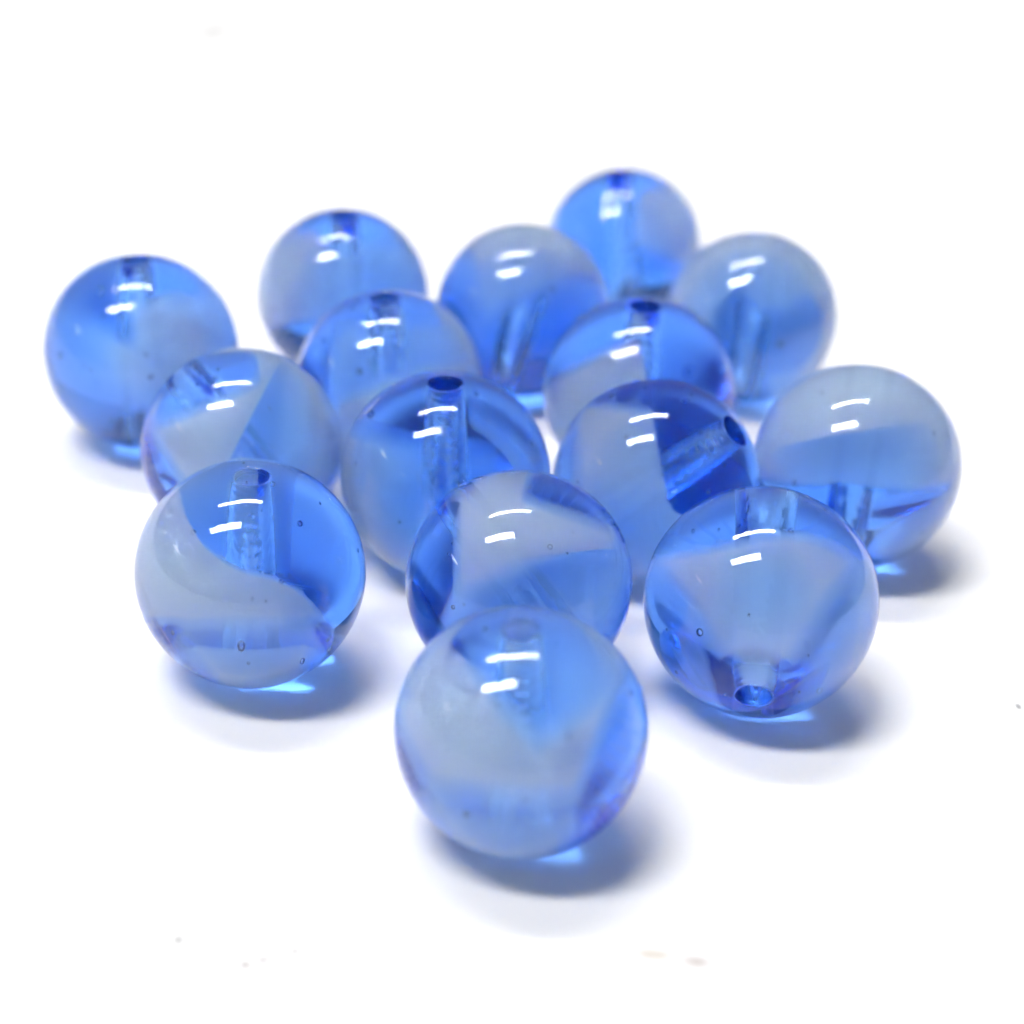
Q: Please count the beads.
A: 15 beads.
